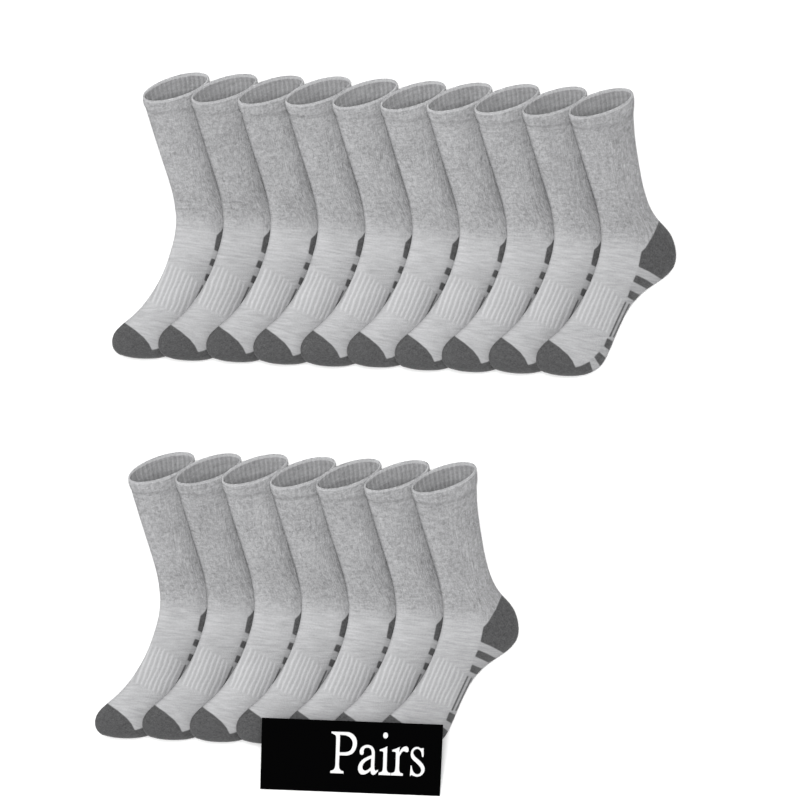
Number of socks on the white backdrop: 17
